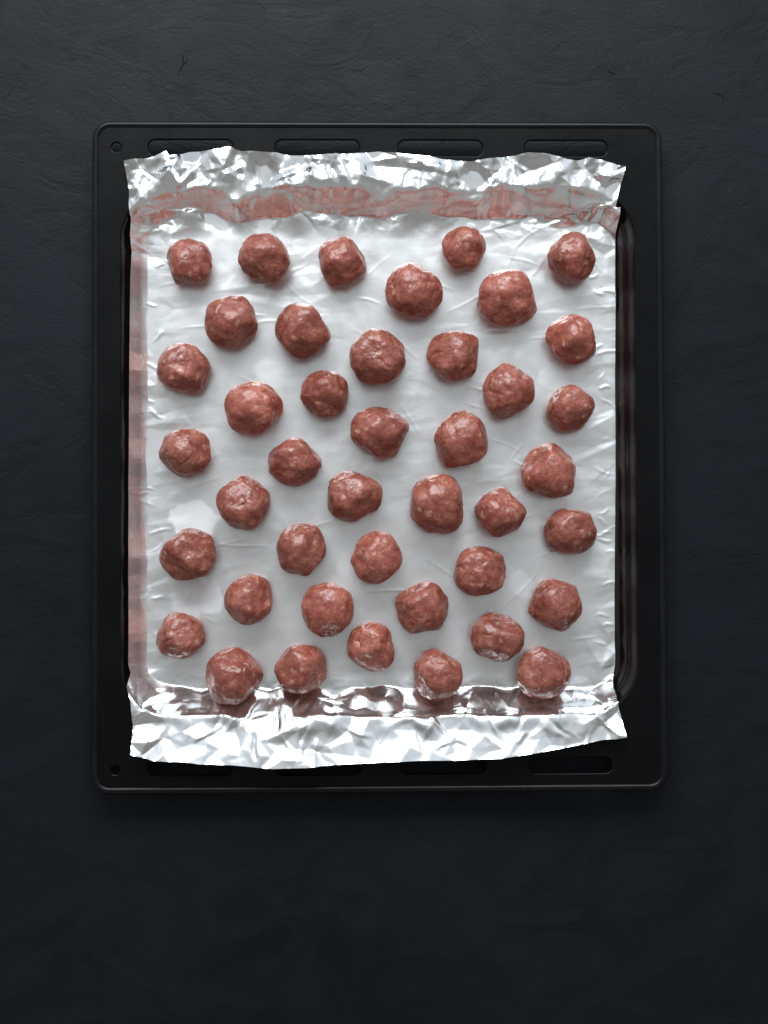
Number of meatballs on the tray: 42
